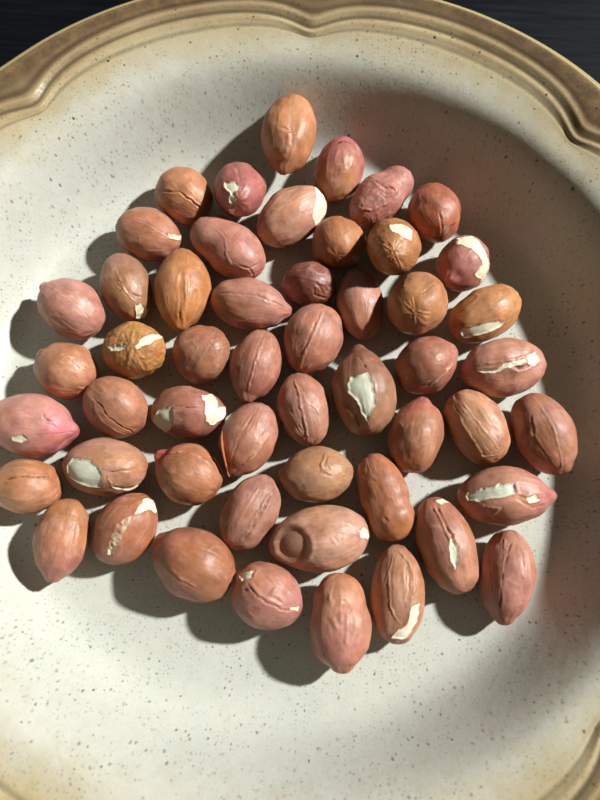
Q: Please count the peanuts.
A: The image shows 52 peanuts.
